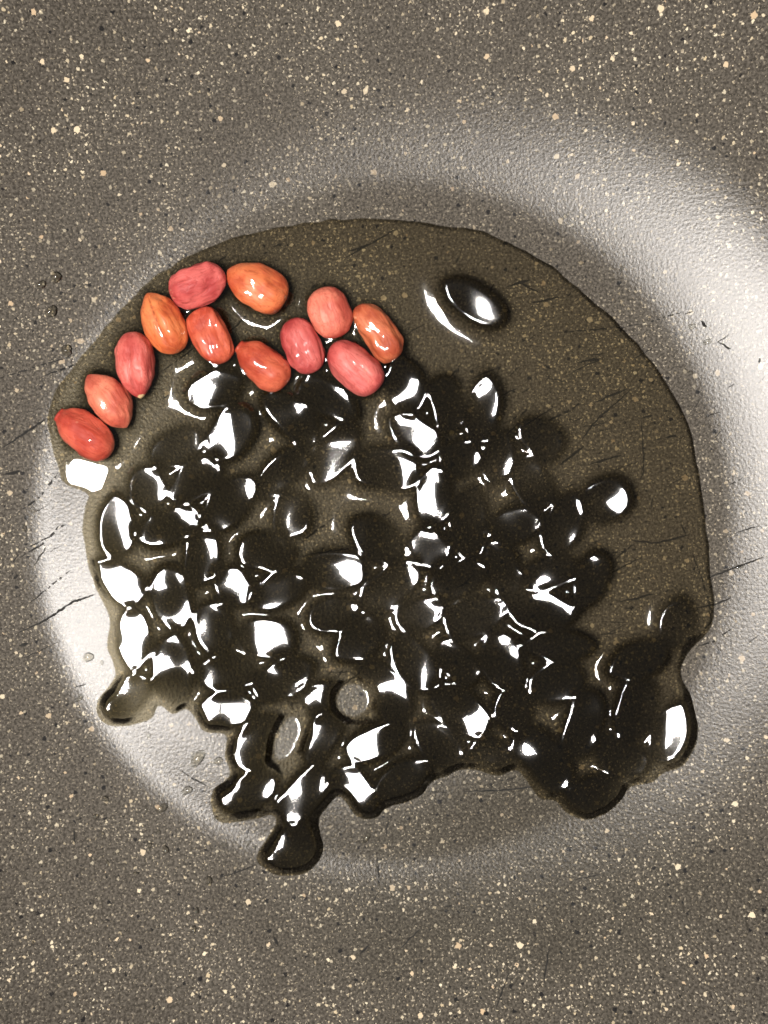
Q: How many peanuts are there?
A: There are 12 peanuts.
